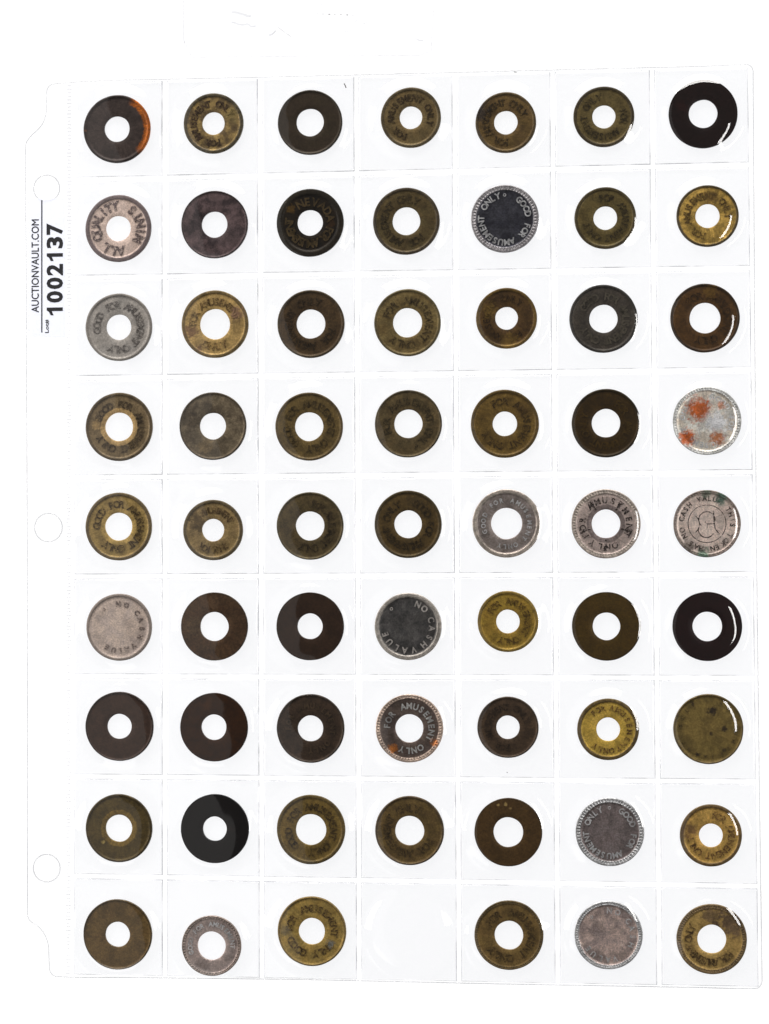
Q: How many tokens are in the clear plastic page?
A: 62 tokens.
